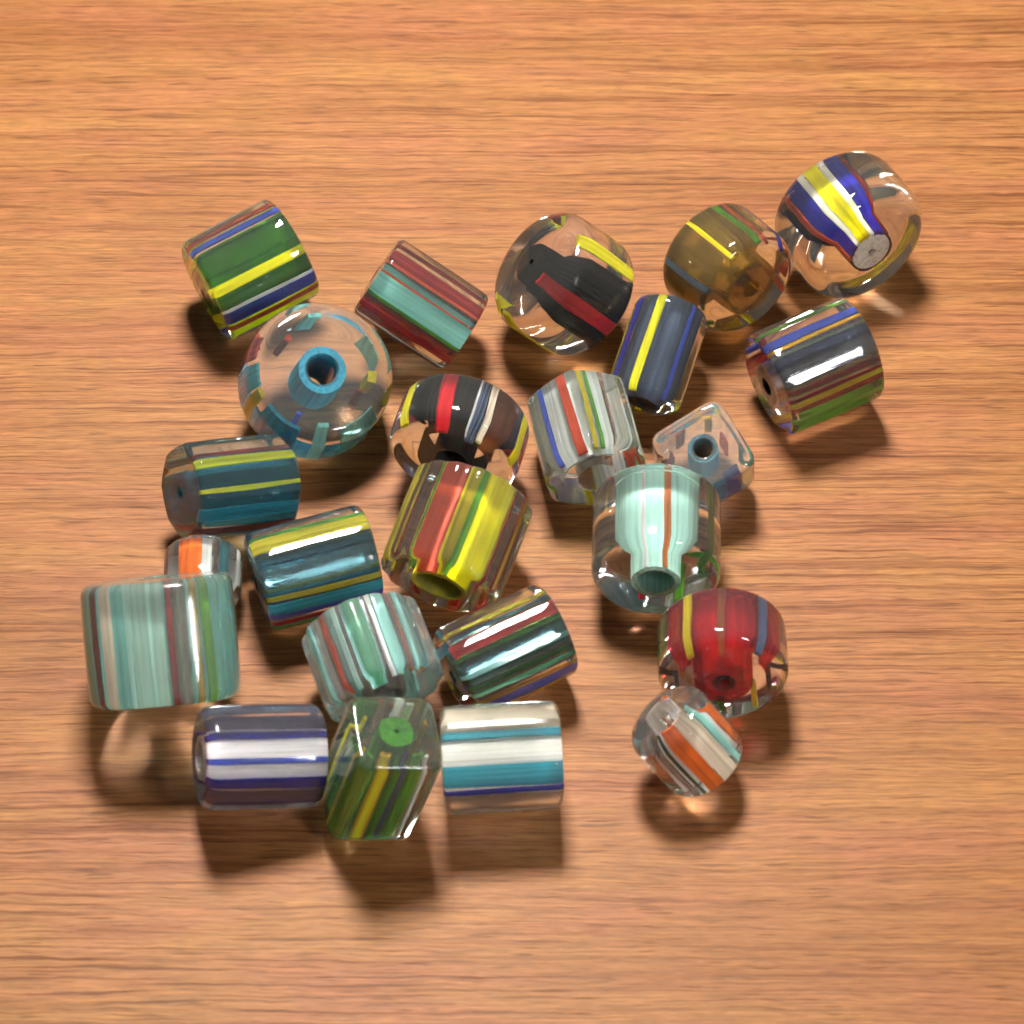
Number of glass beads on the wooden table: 24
